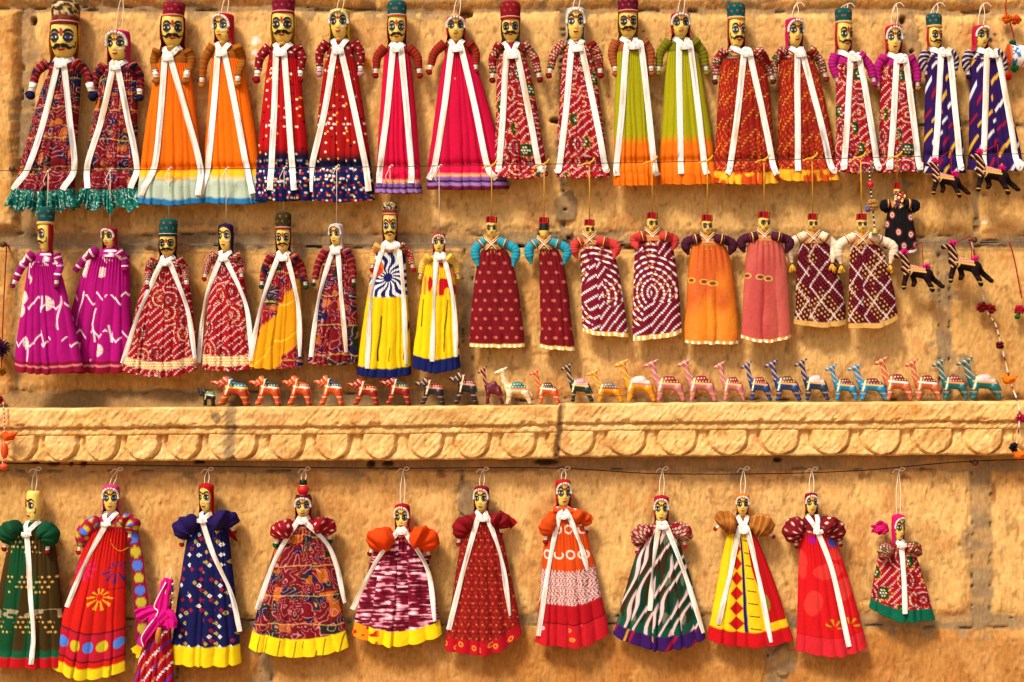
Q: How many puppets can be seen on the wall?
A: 47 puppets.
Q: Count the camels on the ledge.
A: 18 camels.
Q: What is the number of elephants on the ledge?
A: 9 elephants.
